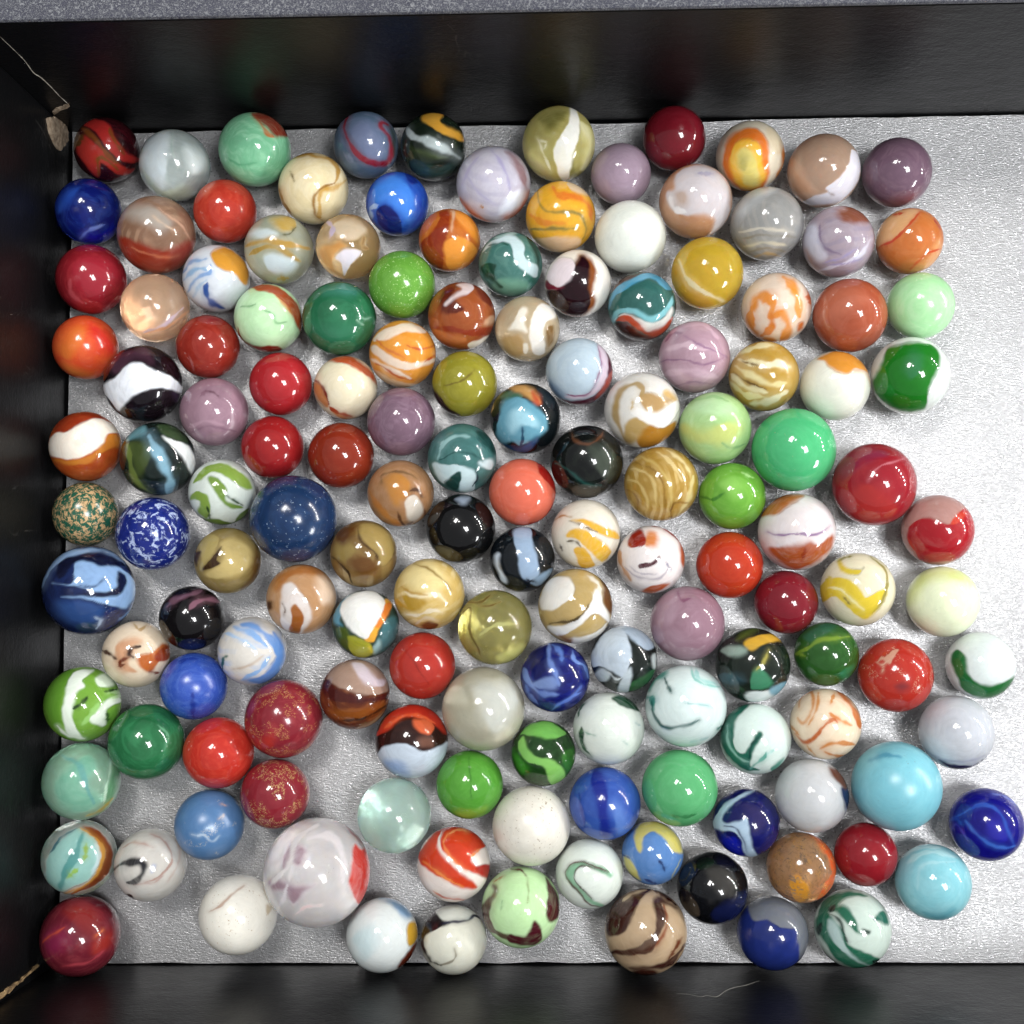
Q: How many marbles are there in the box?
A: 147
